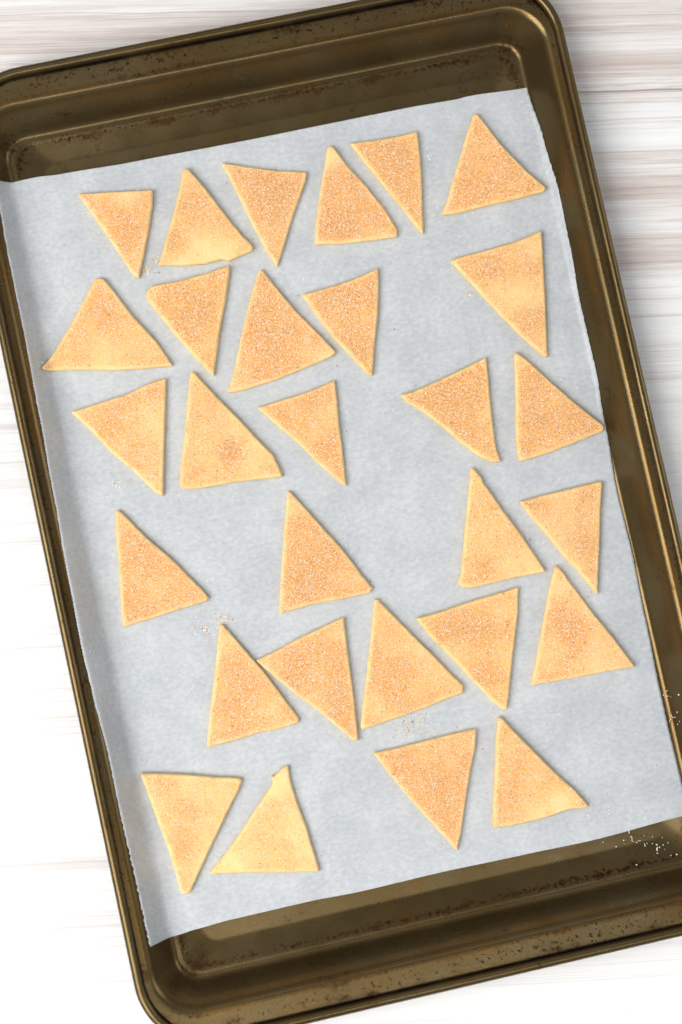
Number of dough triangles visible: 29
